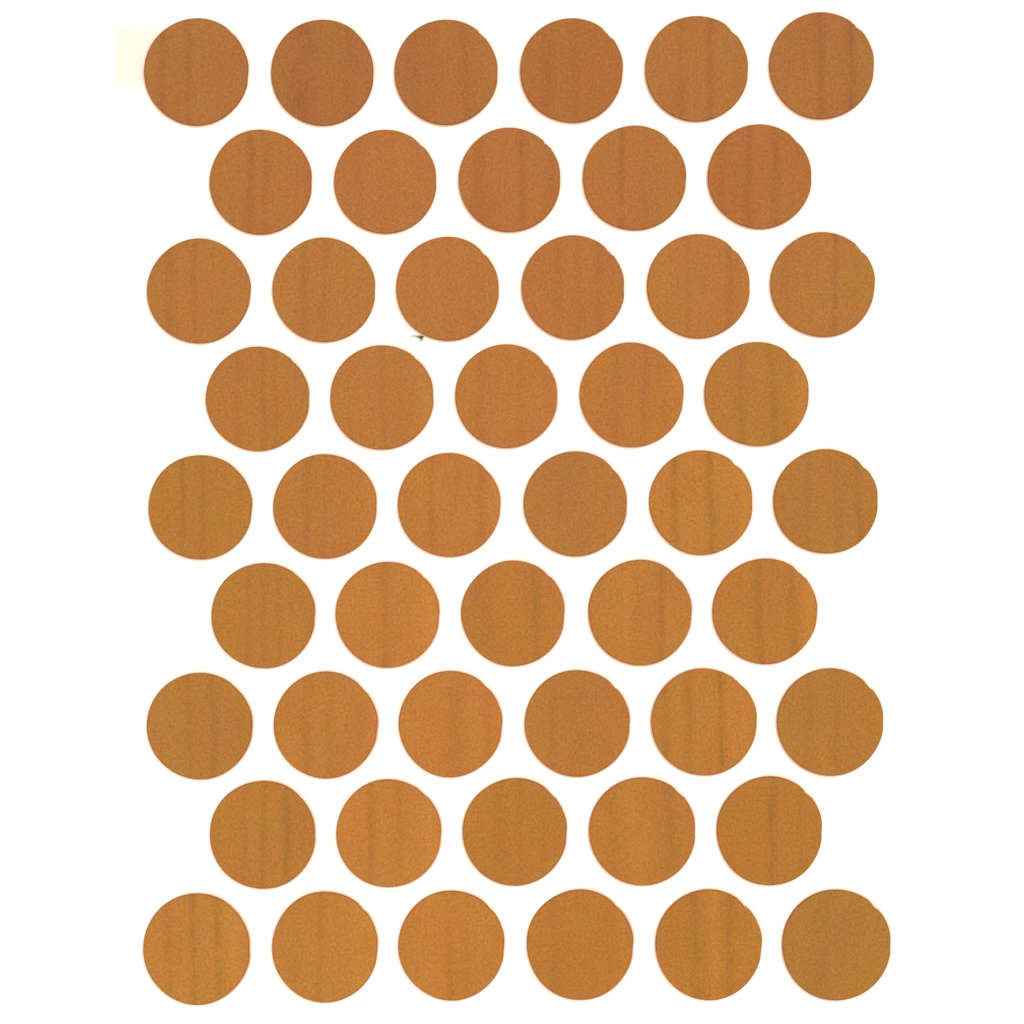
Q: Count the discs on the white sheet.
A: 50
